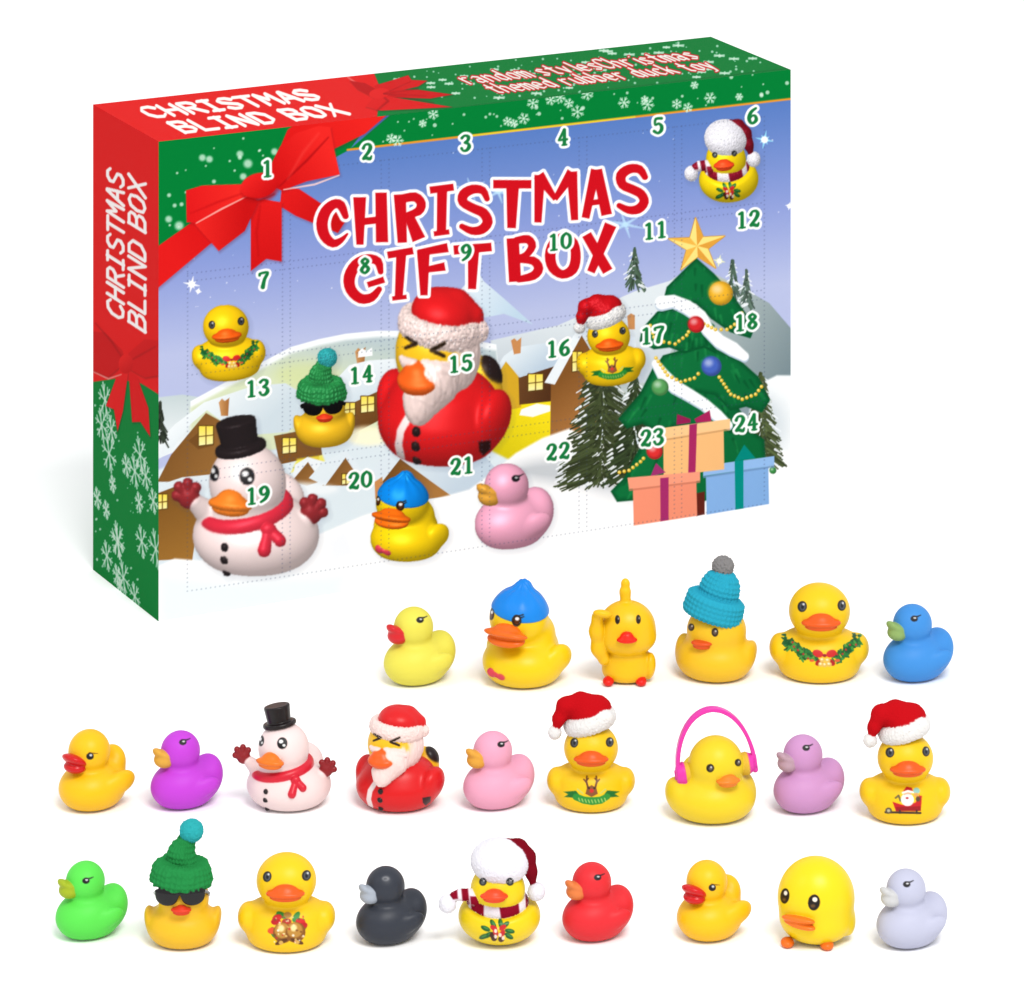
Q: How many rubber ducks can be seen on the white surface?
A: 24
